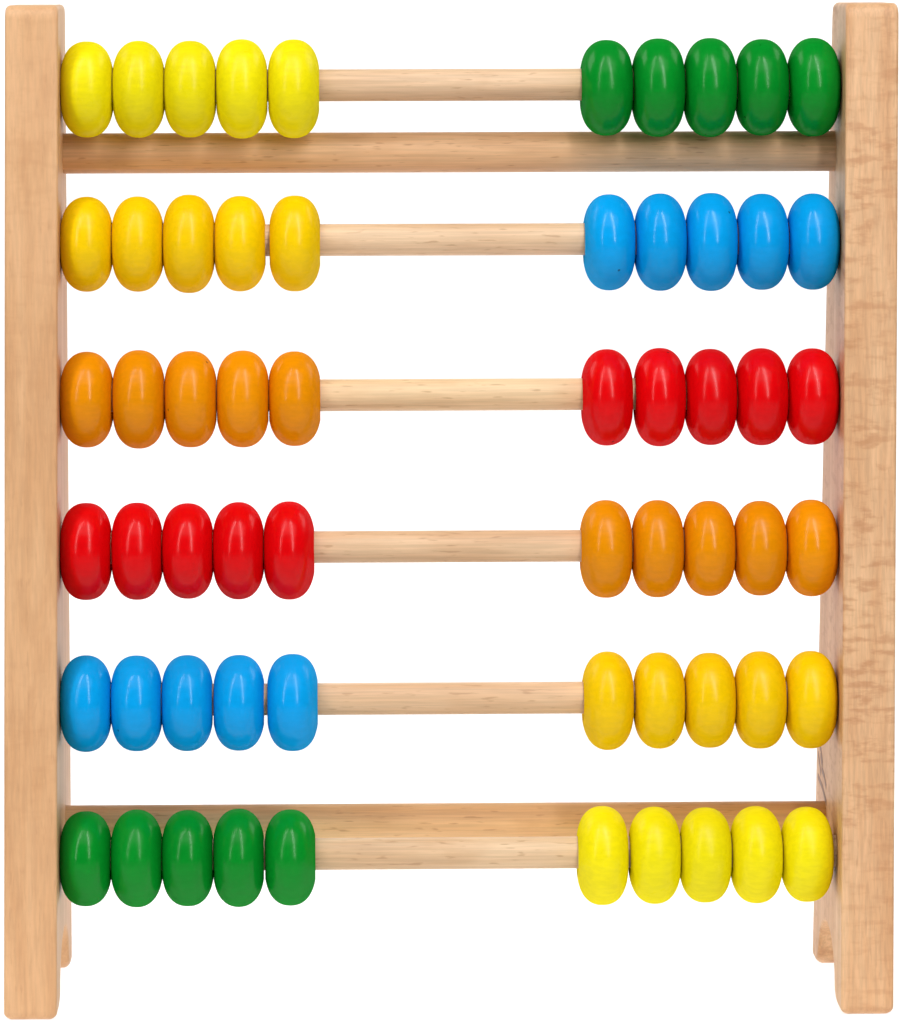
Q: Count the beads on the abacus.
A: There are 60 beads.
